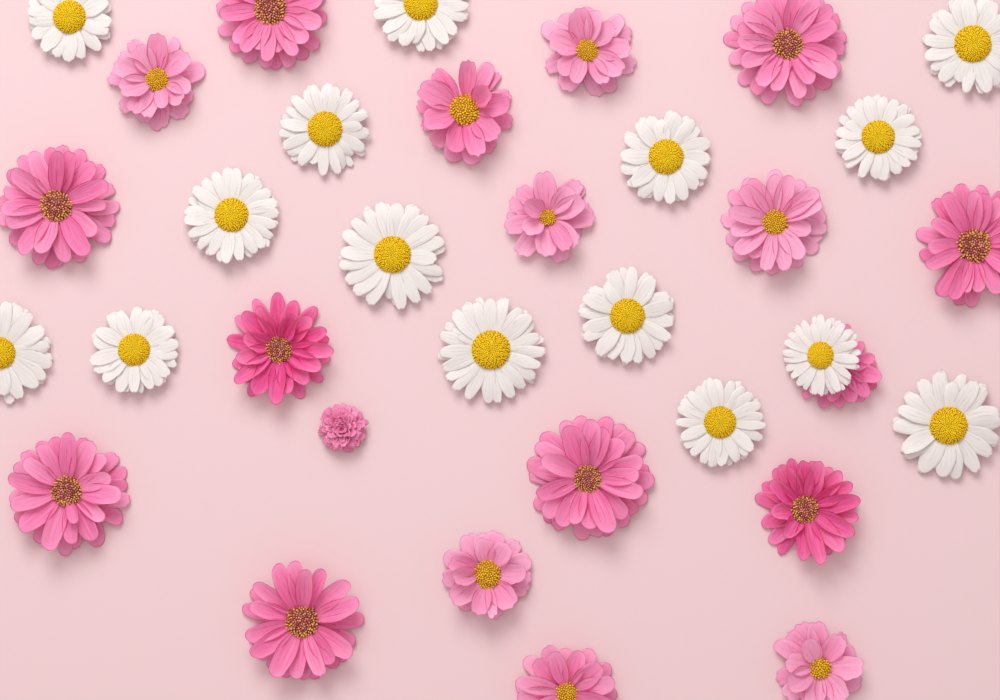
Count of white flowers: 15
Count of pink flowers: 19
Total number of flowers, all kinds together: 34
